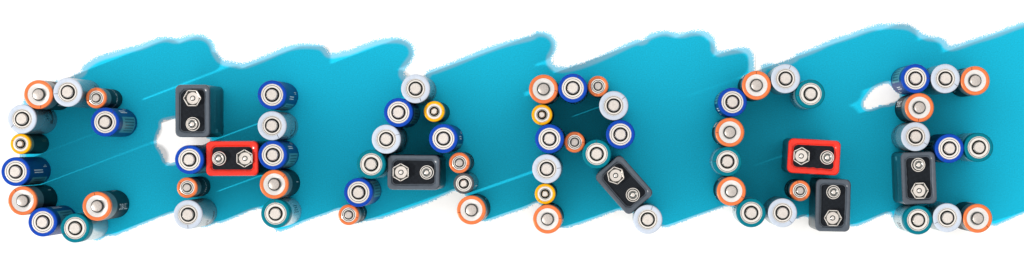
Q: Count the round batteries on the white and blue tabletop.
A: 63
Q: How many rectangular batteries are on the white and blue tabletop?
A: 7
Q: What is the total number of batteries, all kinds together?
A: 70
